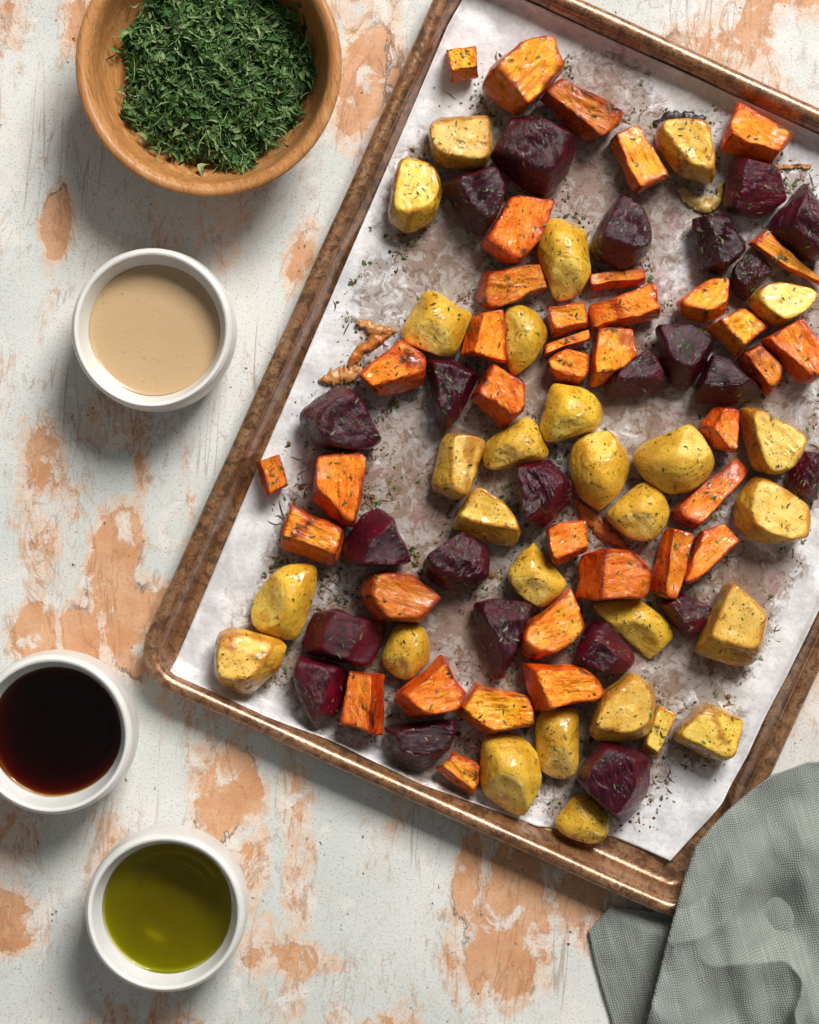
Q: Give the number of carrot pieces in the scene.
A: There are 37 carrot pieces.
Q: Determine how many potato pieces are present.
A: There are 28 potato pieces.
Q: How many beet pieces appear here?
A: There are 23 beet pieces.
